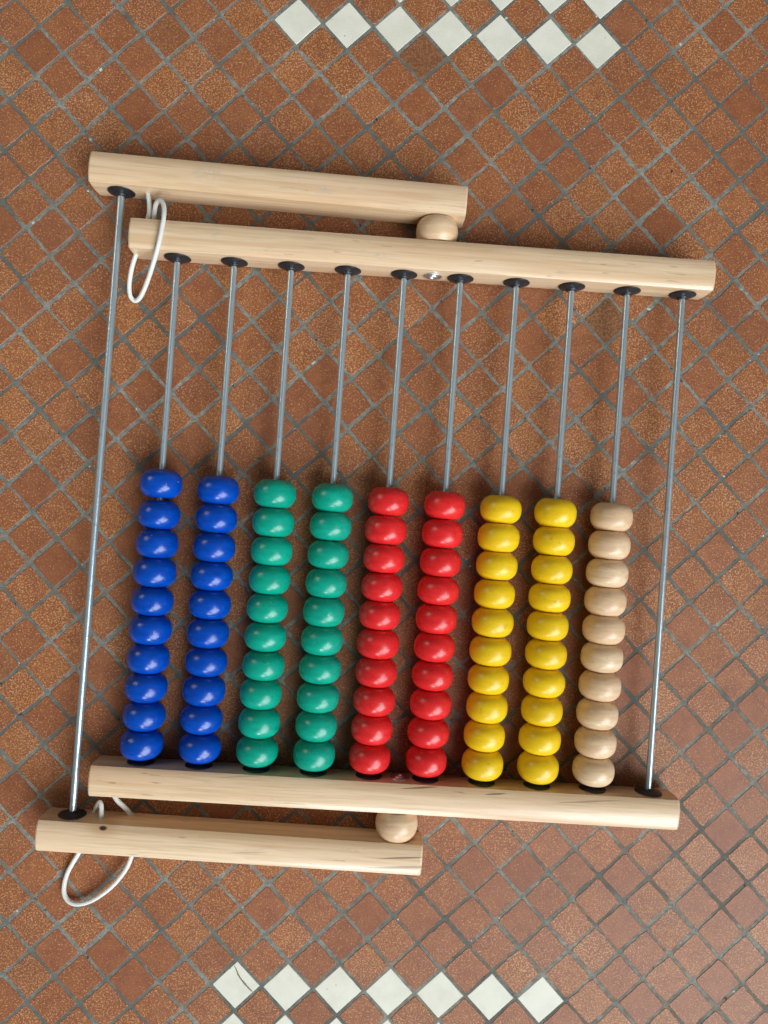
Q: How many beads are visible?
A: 90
